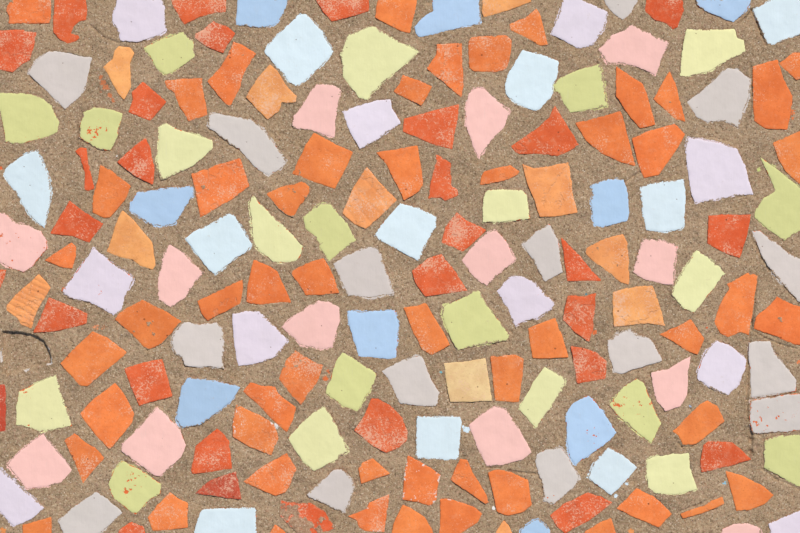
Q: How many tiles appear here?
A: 173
